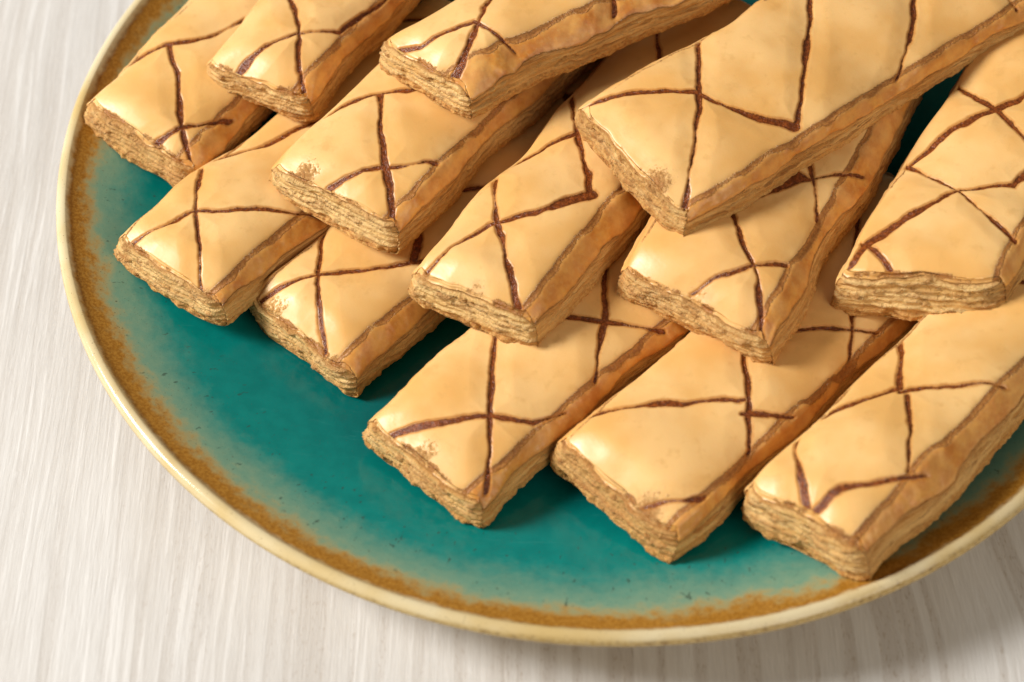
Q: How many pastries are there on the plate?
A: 13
